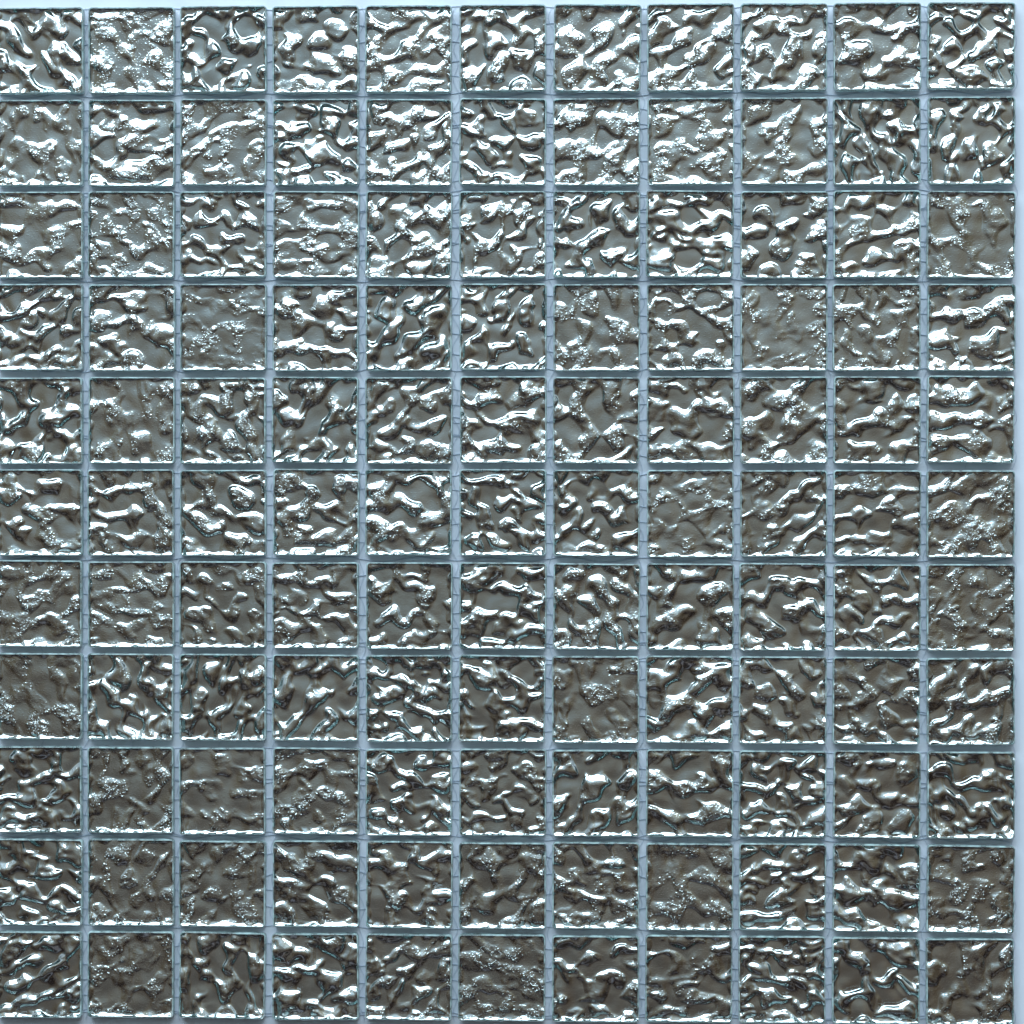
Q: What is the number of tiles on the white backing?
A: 121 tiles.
